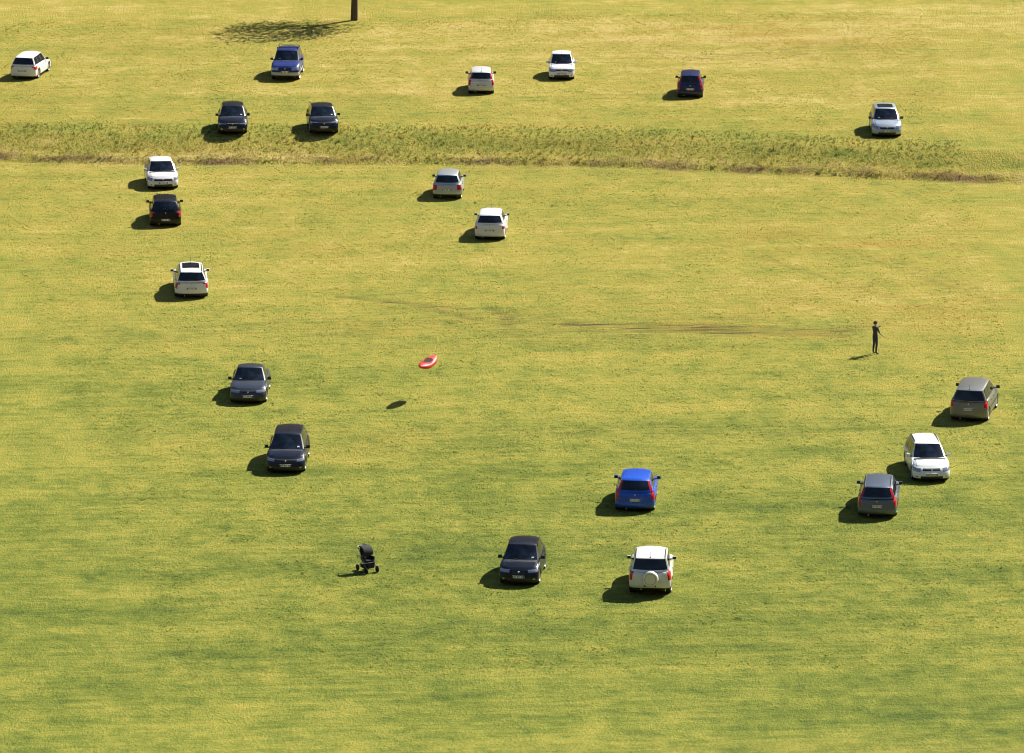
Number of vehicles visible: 21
